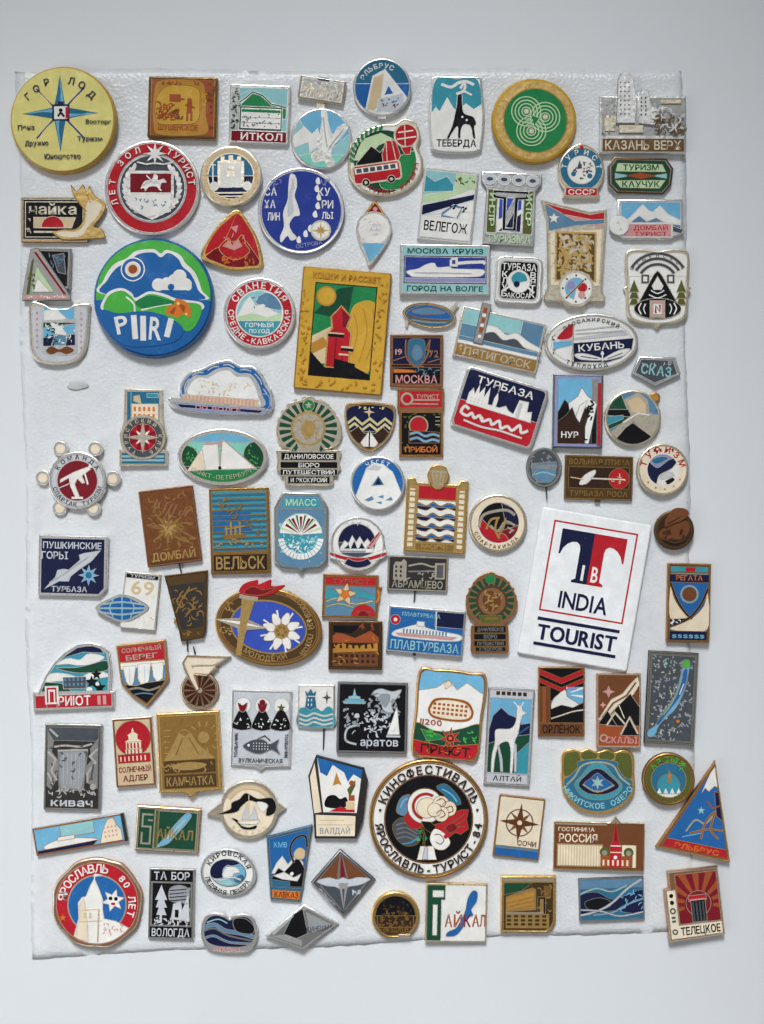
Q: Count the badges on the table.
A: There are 101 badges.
